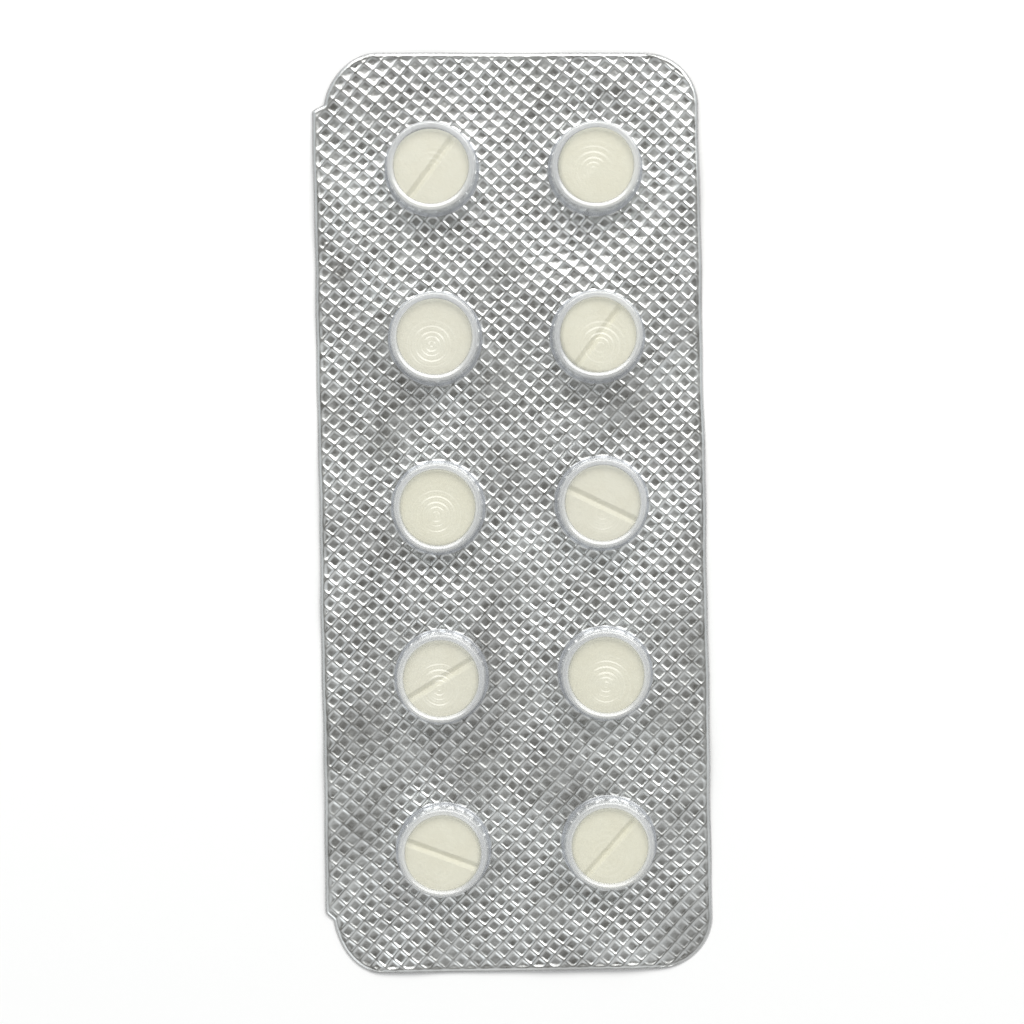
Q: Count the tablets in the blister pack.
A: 10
